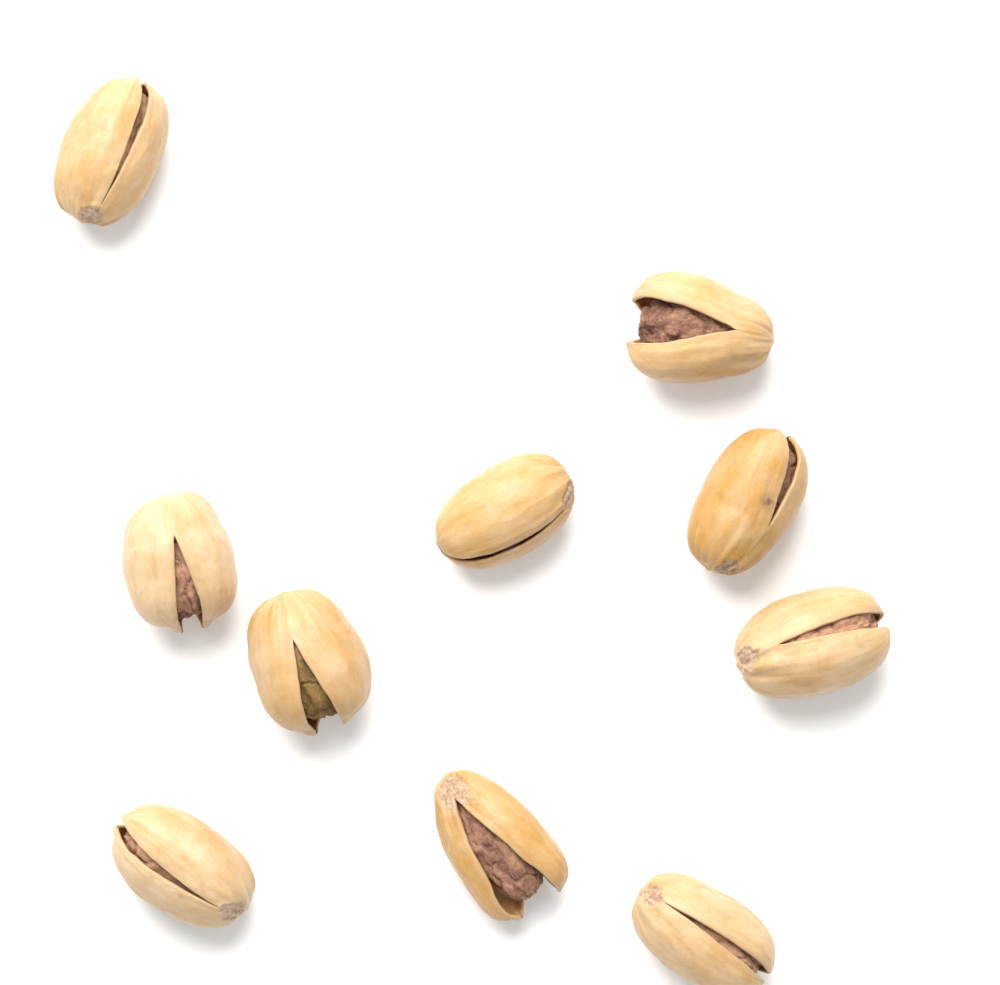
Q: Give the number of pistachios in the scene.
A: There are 10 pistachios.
